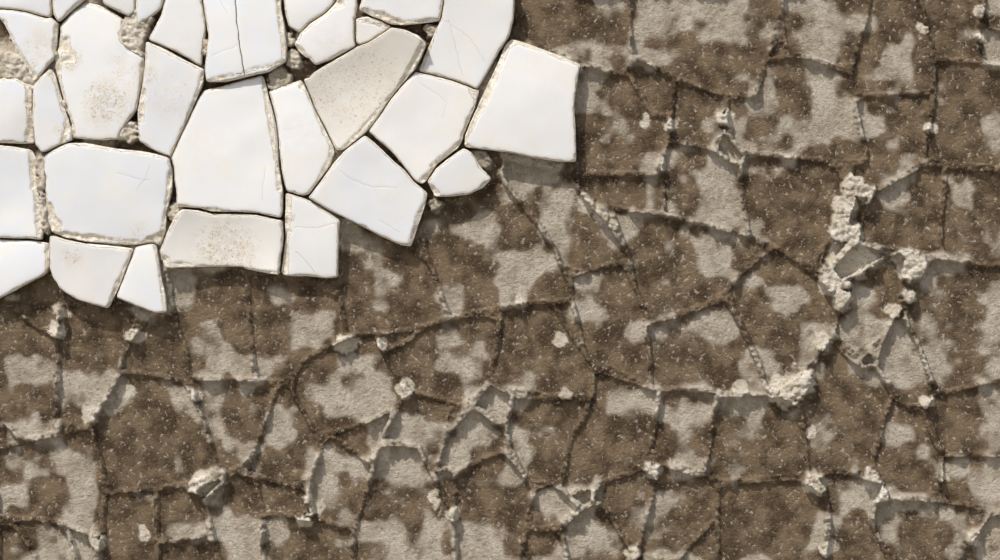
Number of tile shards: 30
